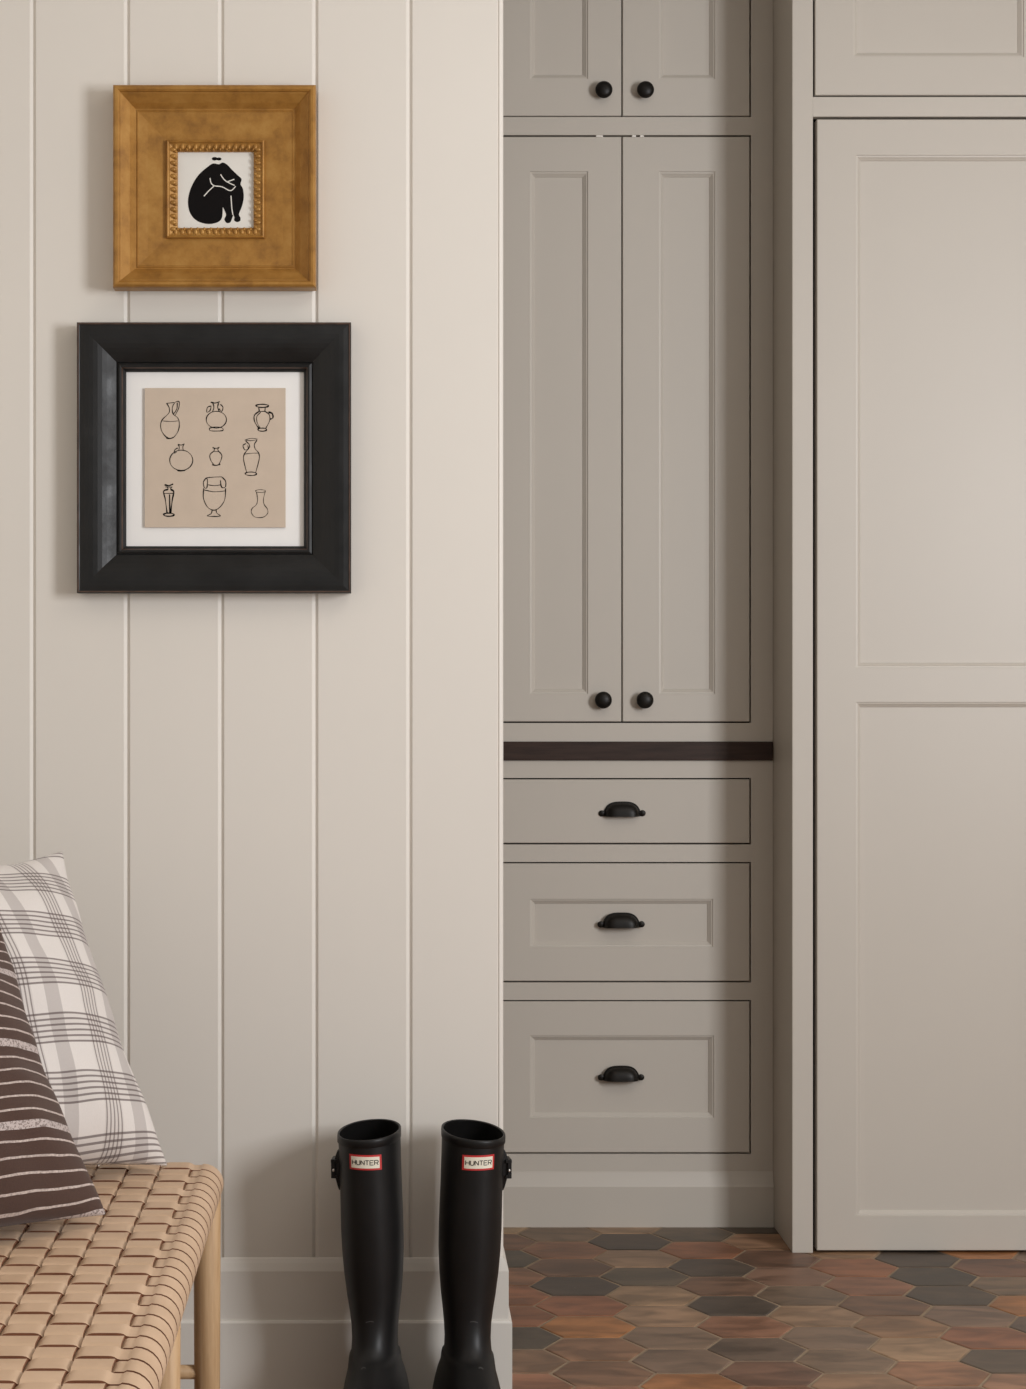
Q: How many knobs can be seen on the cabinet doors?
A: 4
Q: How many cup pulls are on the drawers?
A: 3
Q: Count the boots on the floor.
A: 2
